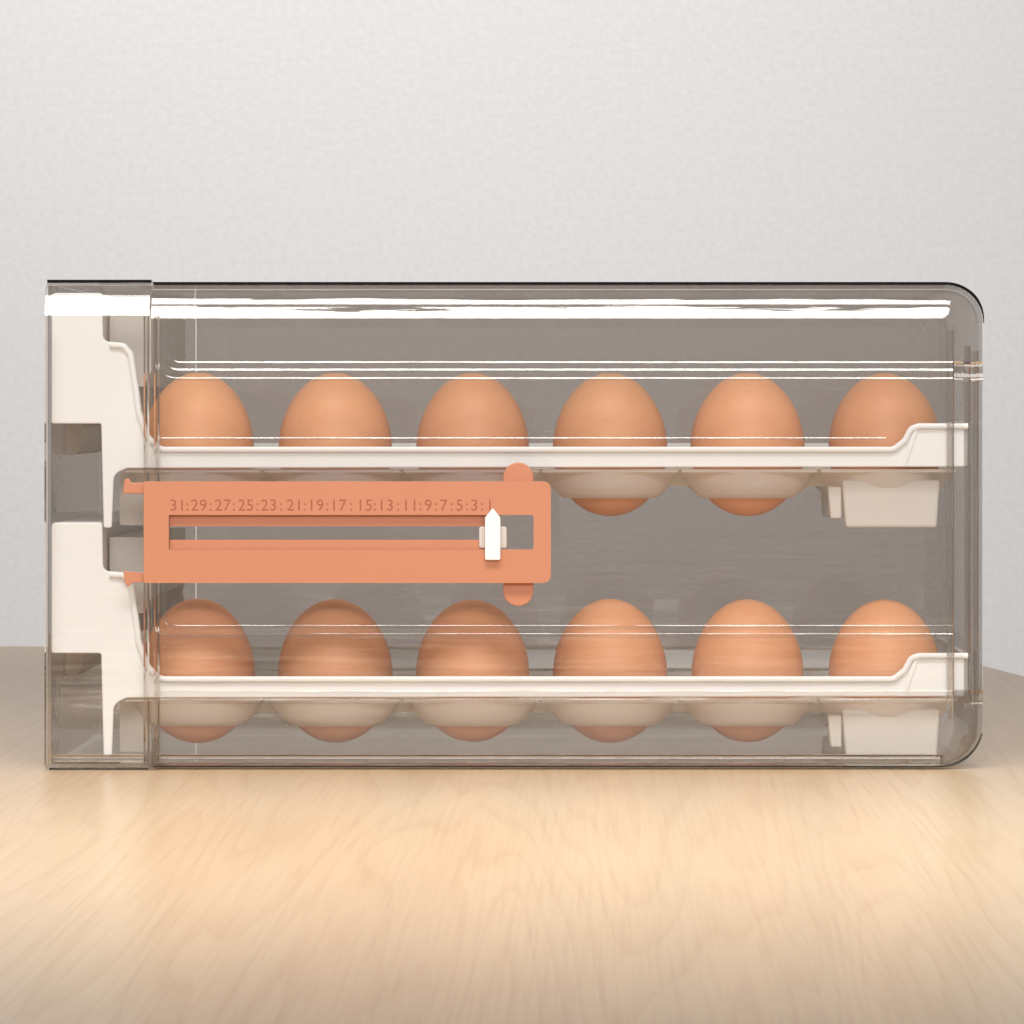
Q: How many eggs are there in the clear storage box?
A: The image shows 12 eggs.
